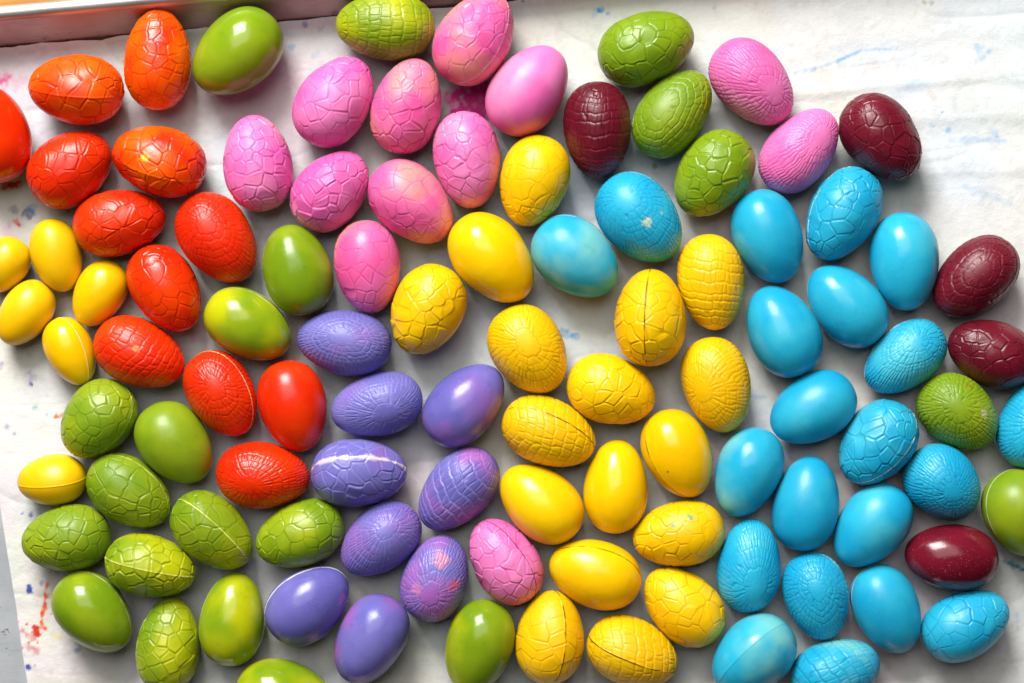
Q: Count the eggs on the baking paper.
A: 103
